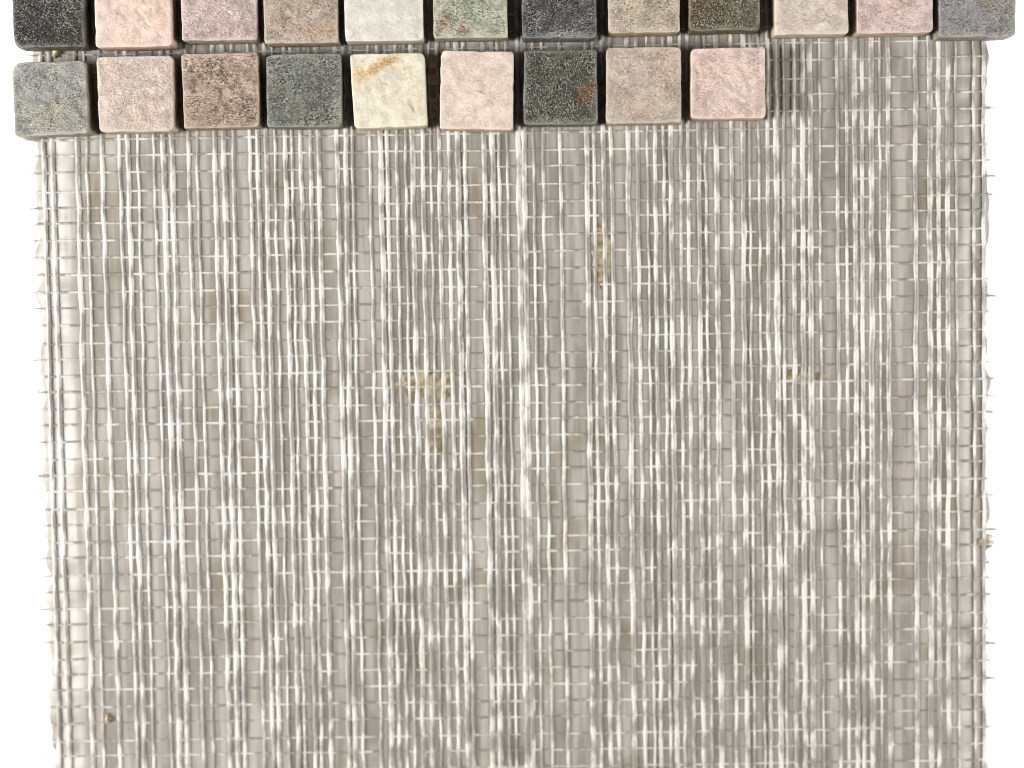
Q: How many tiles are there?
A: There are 21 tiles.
